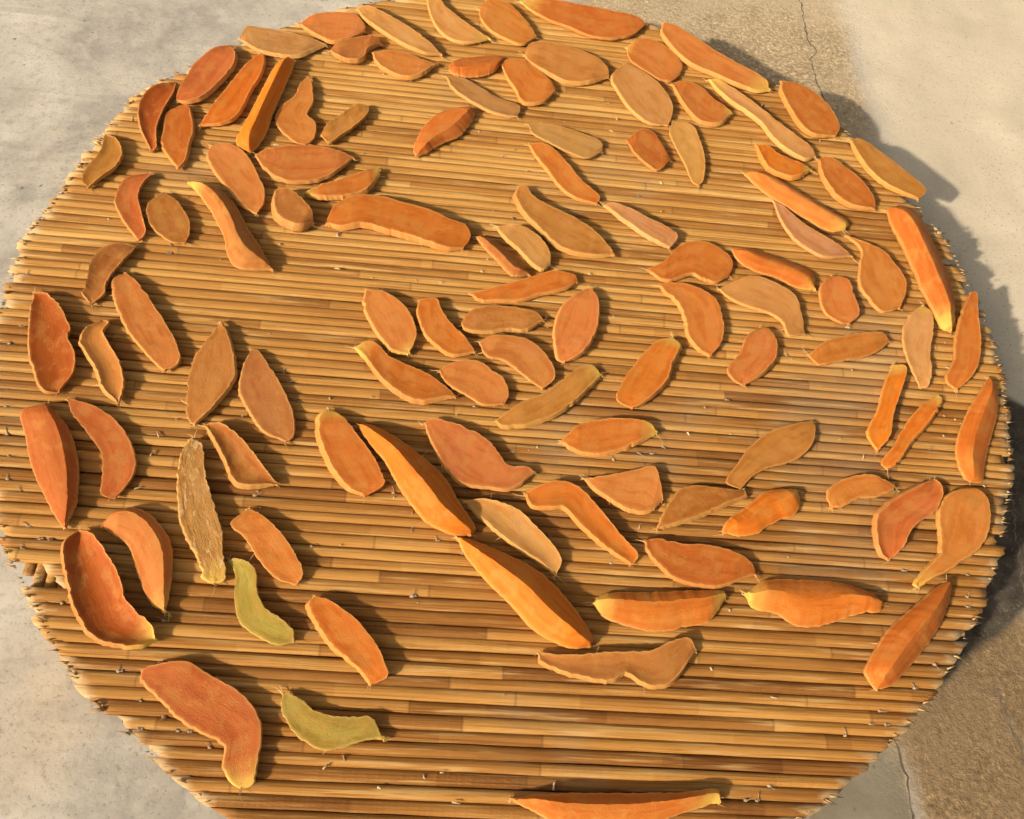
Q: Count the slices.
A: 109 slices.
